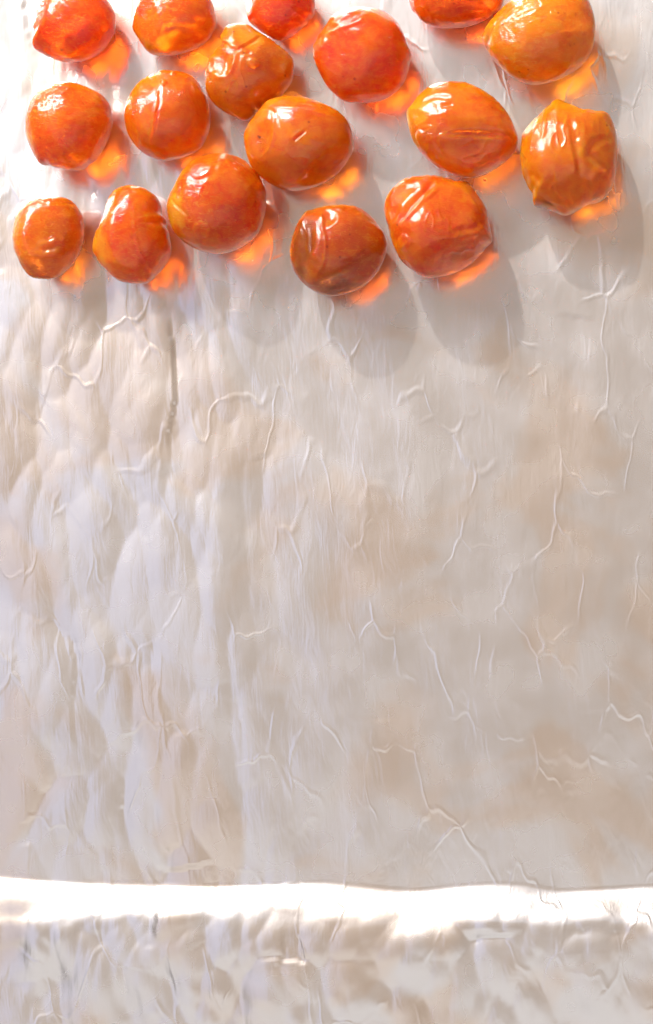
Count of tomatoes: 17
